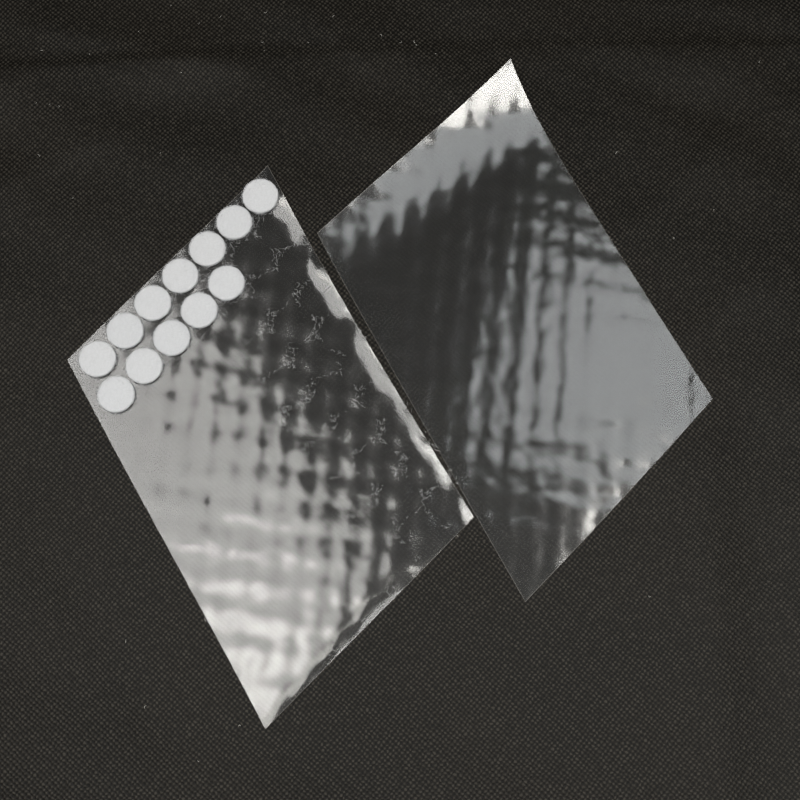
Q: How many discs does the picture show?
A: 12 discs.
